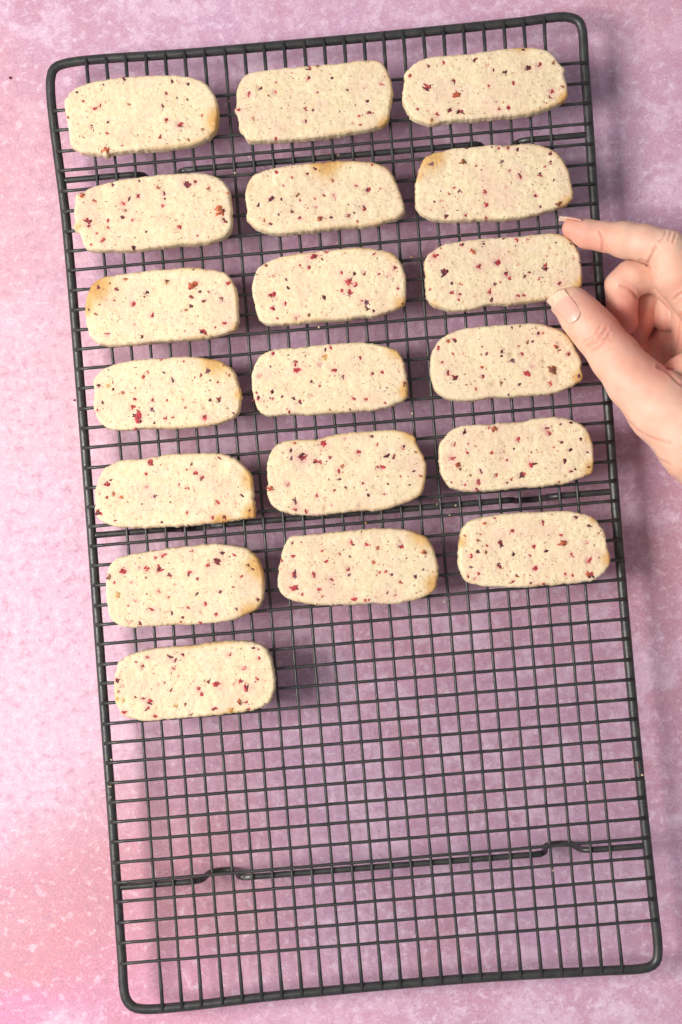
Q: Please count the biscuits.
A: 19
